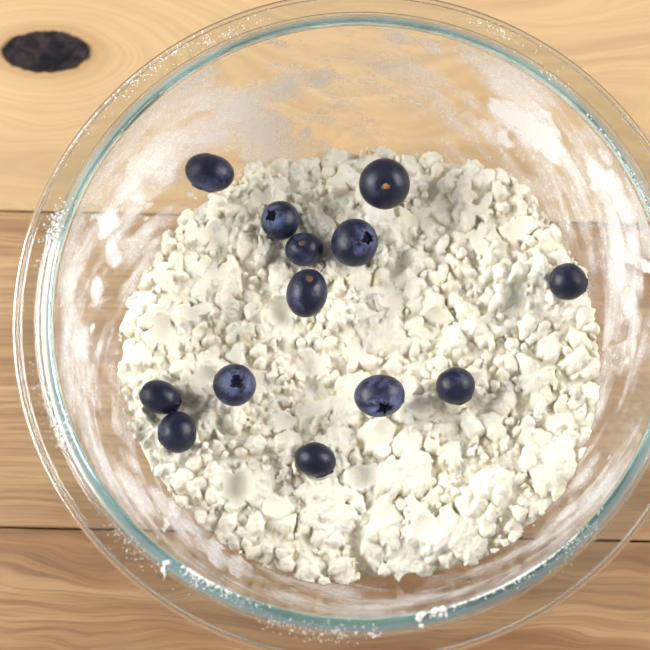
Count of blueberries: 13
